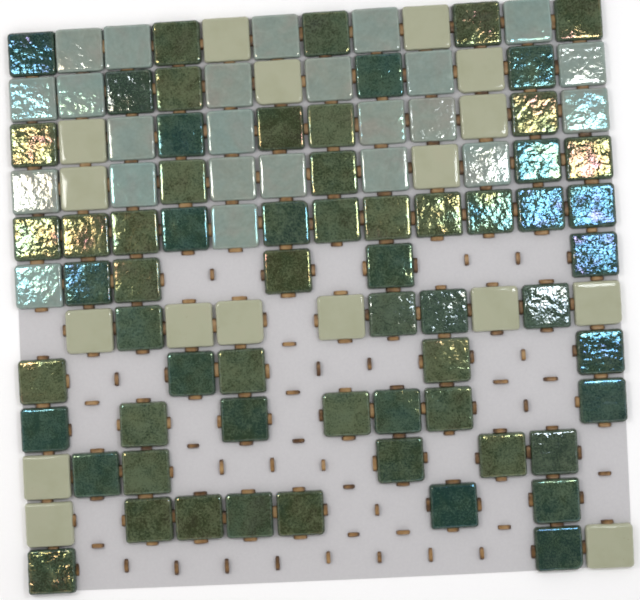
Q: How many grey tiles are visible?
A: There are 24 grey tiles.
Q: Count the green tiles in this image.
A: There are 63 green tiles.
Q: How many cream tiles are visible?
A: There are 17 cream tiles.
